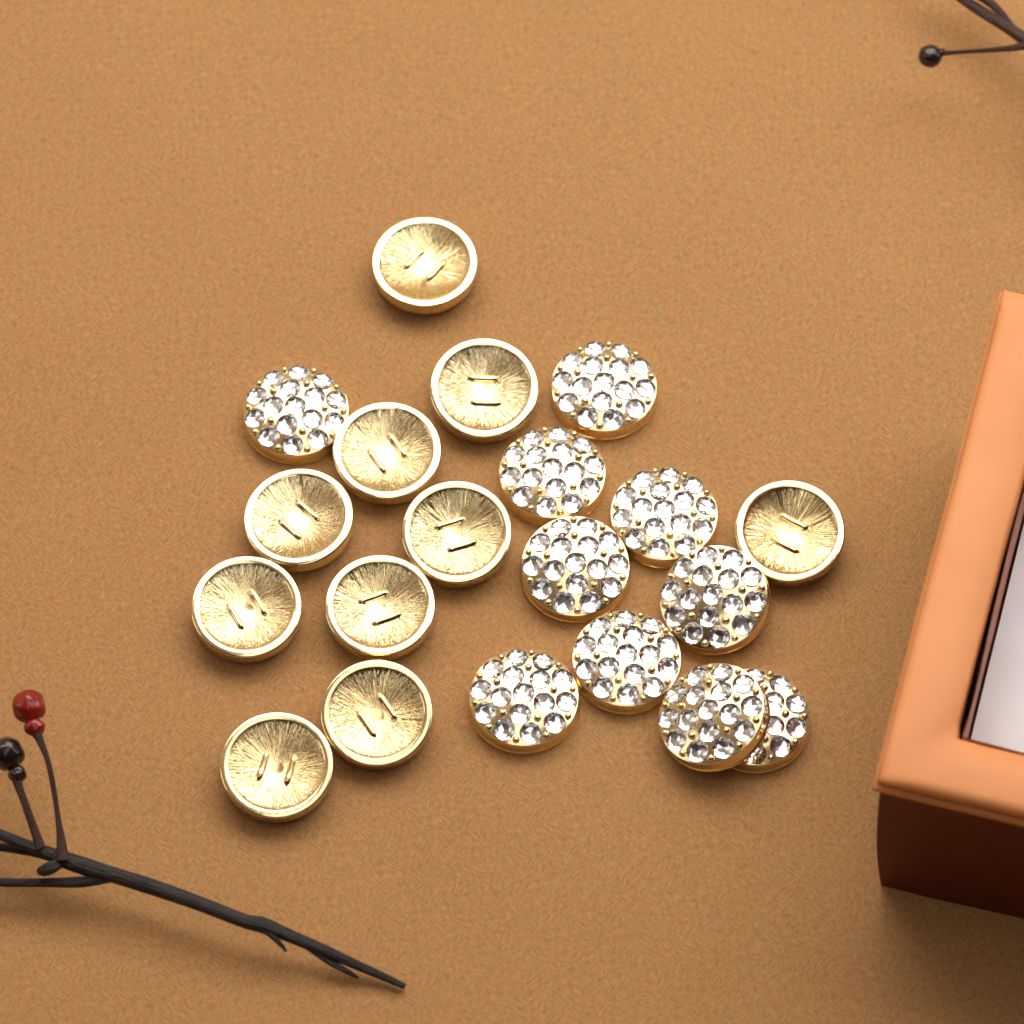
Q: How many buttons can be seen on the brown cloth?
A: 20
